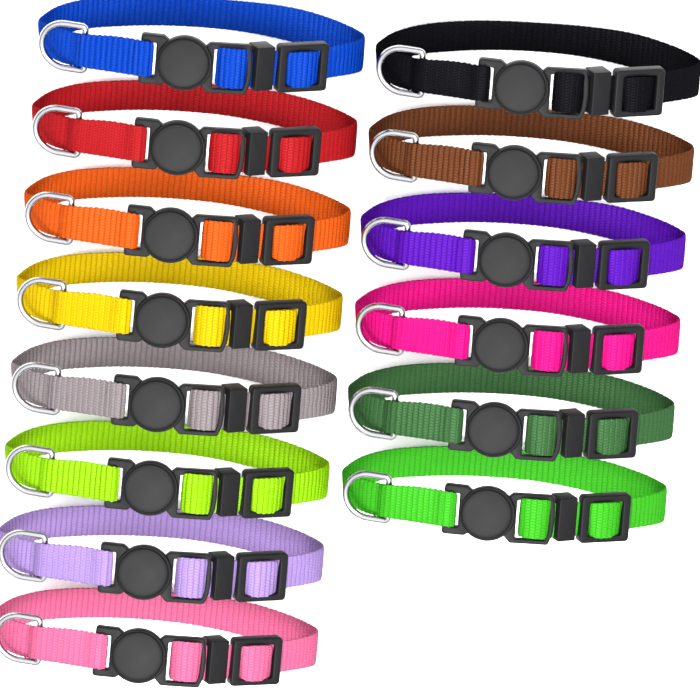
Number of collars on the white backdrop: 14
